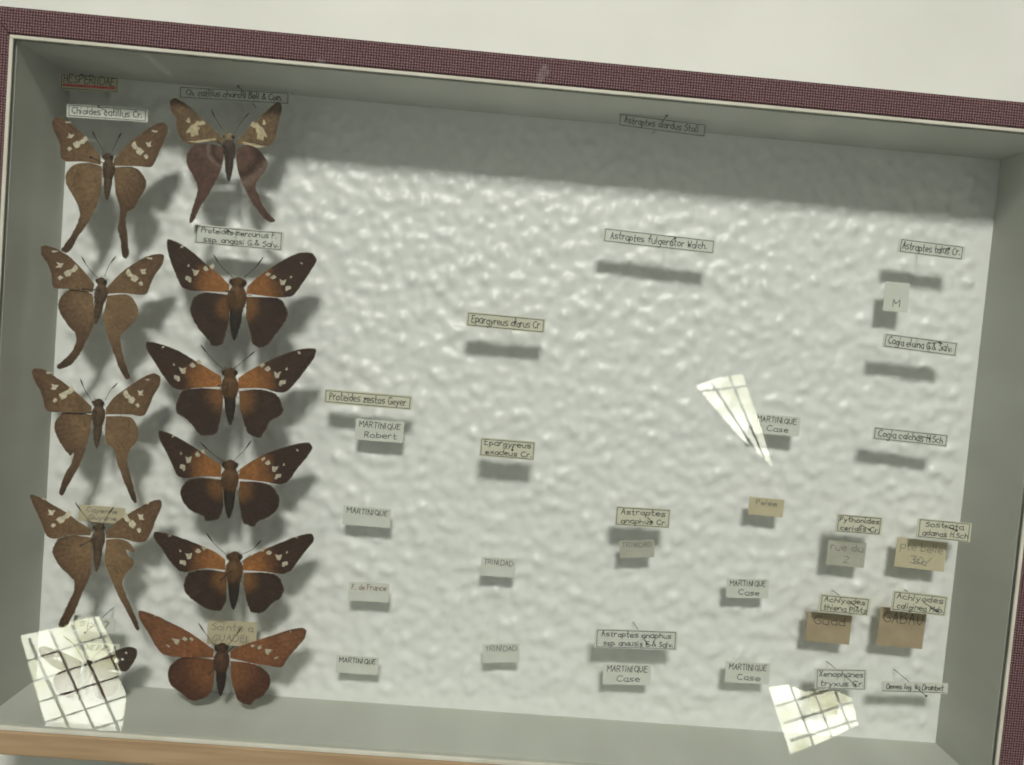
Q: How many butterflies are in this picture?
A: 11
